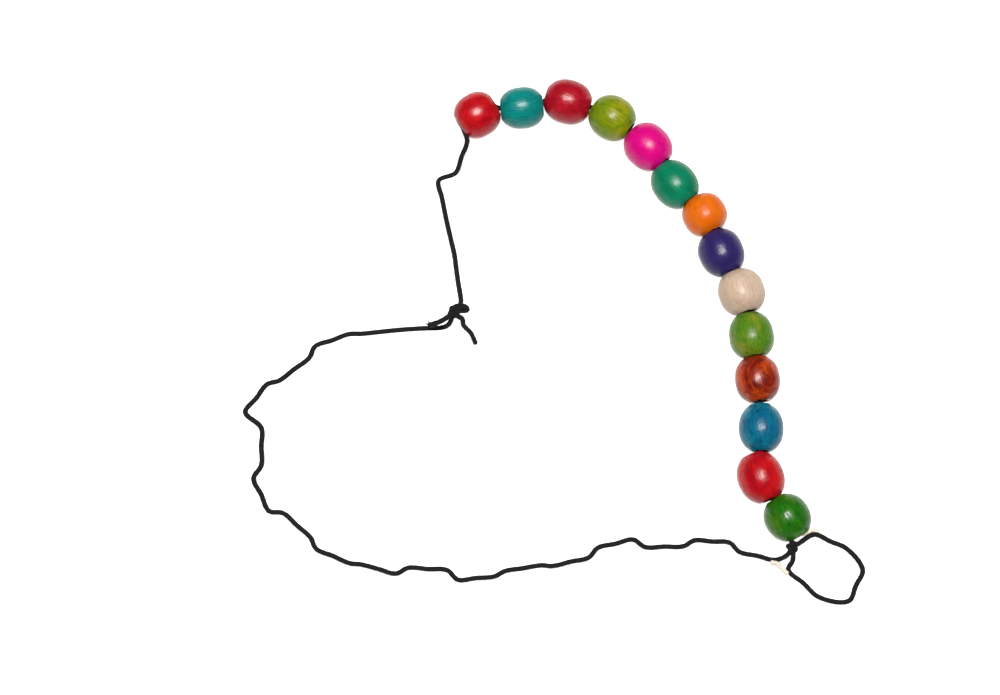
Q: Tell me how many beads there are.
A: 14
